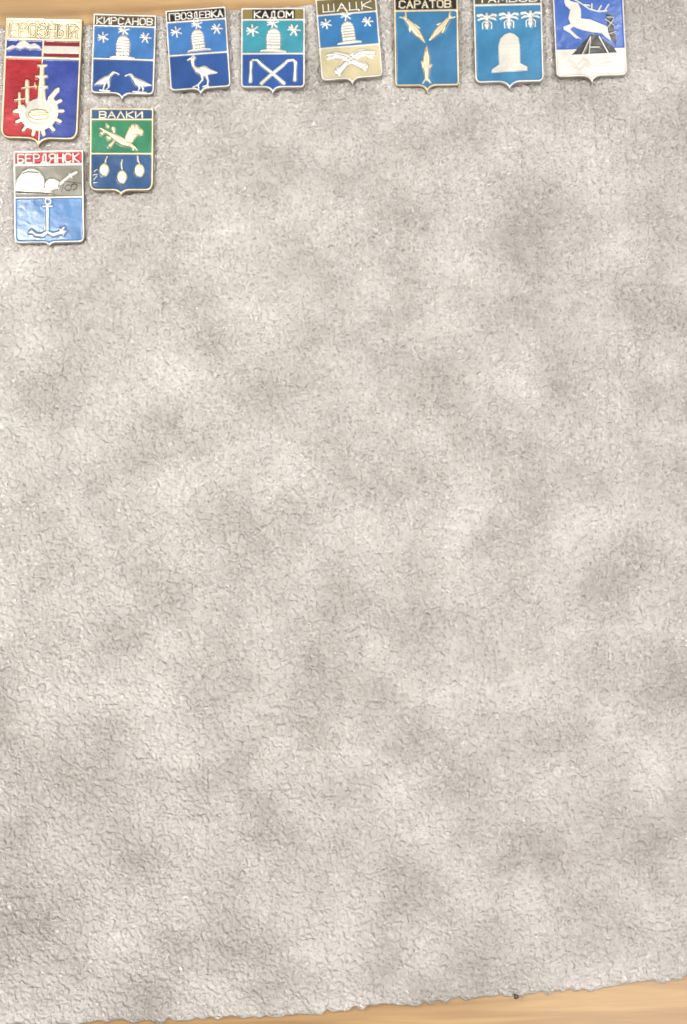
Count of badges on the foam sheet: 10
